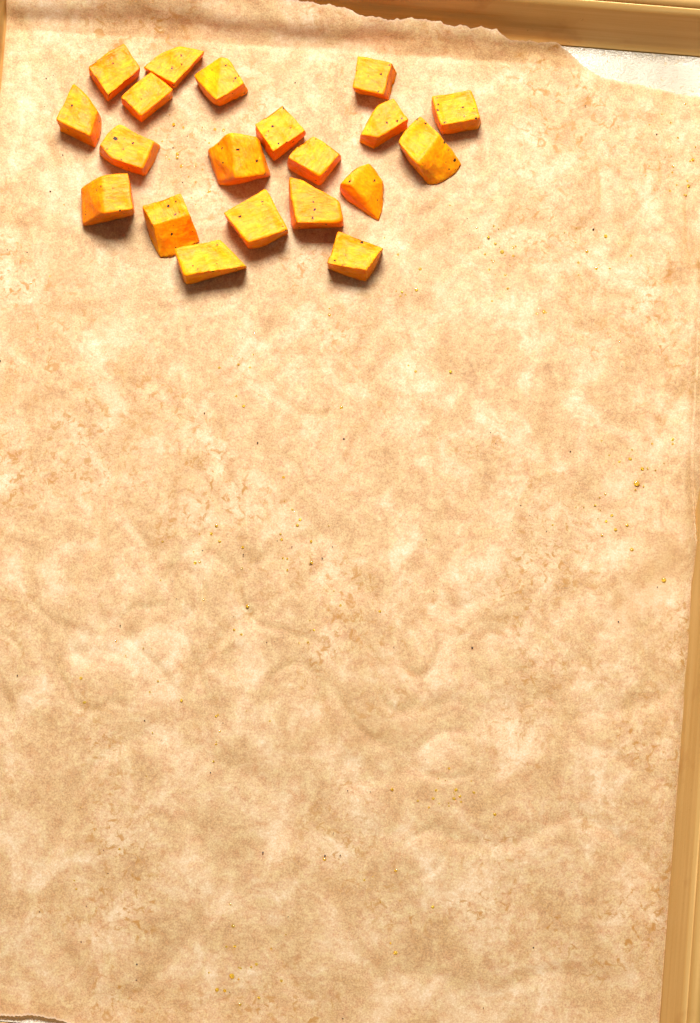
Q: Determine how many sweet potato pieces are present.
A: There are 20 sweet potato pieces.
